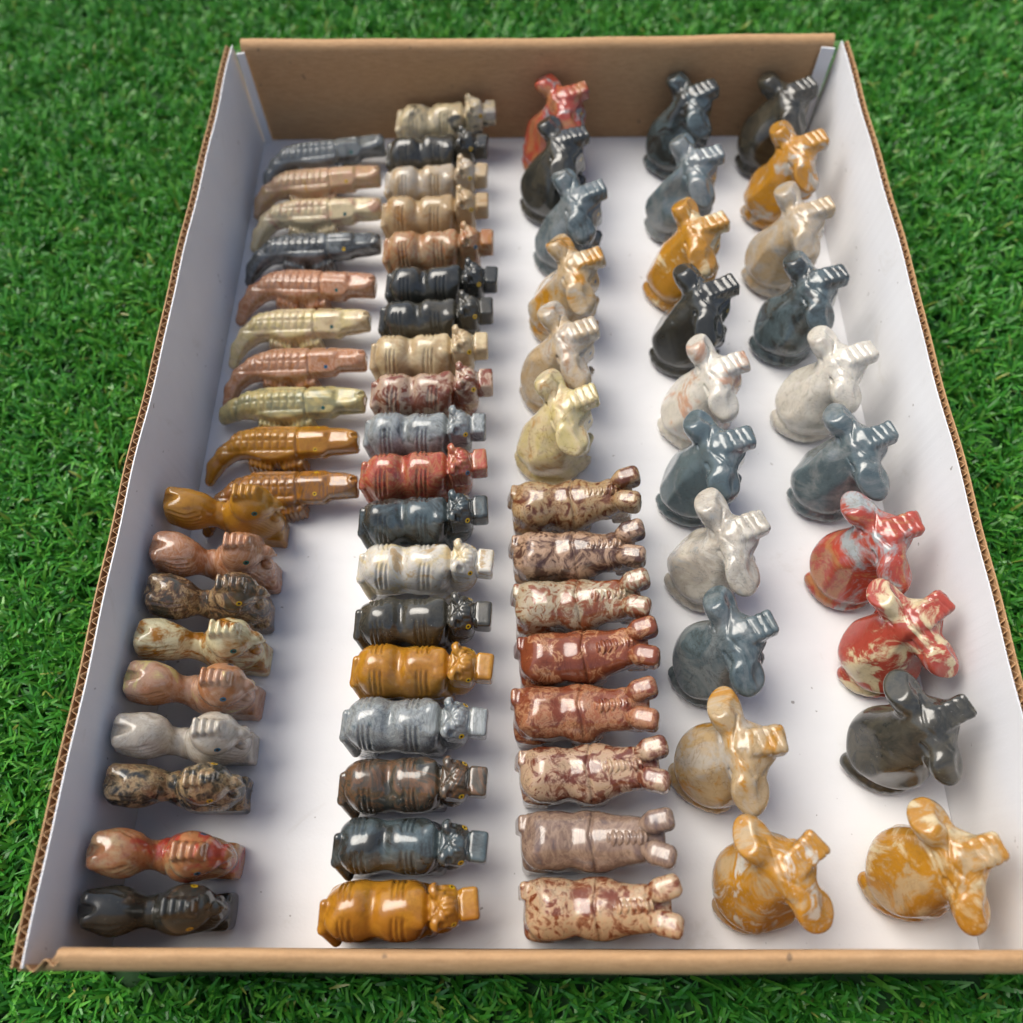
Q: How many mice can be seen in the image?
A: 26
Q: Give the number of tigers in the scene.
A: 19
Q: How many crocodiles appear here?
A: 10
